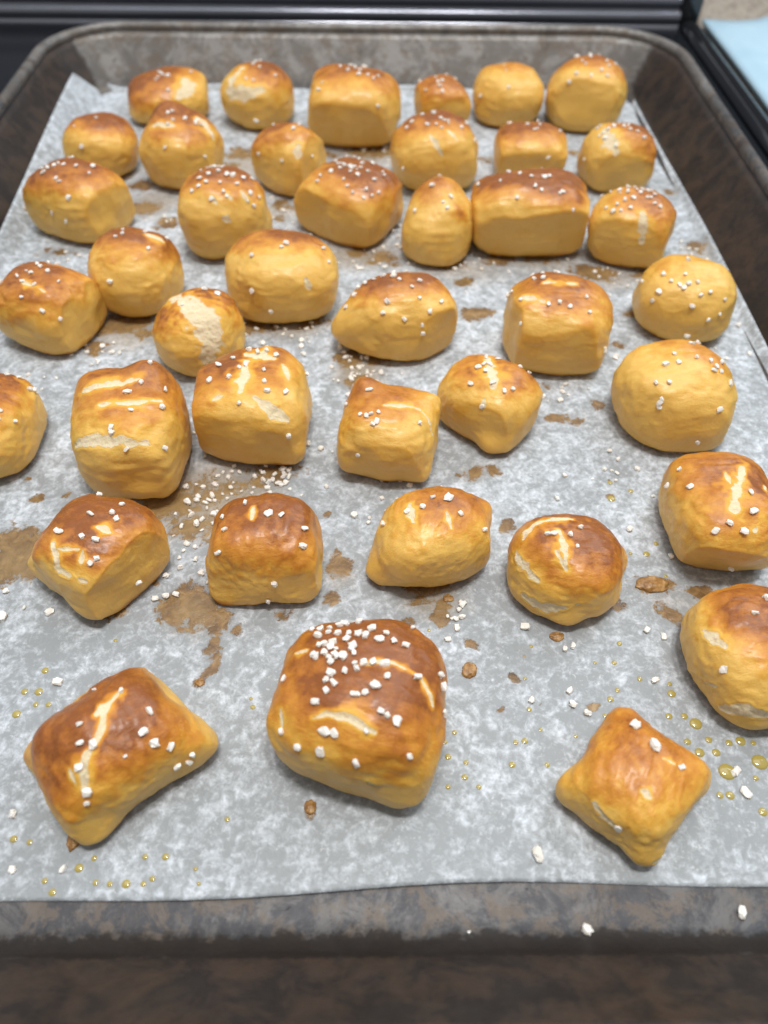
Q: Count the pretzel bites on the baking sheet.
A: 40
